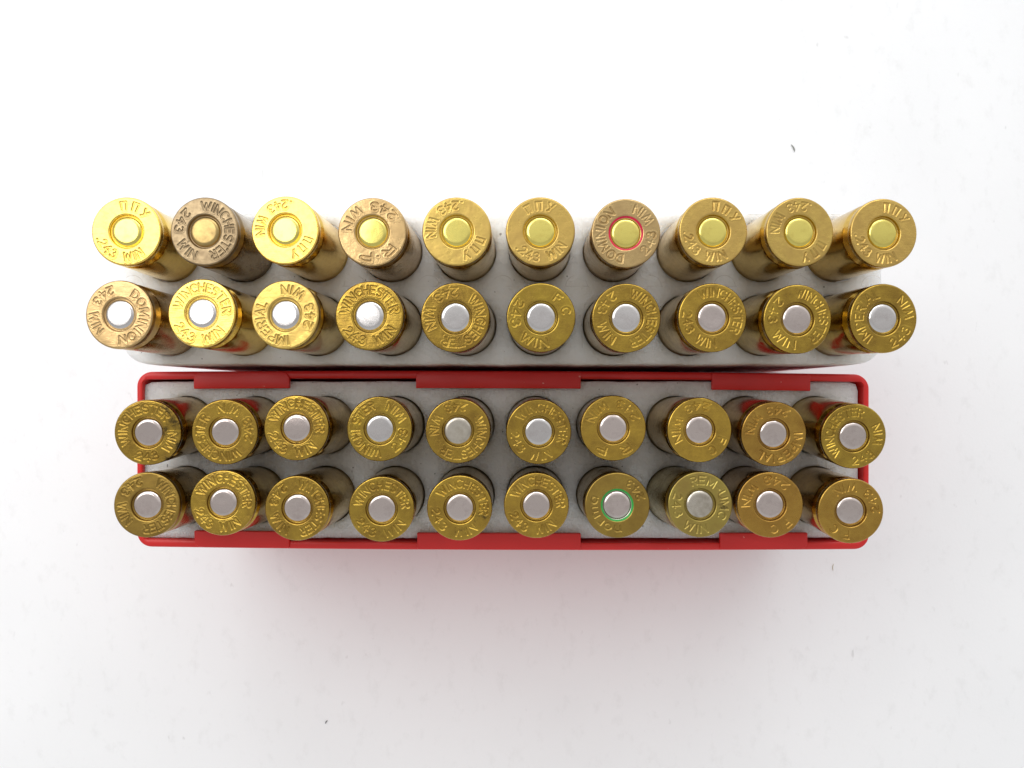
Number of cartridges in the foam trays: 40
